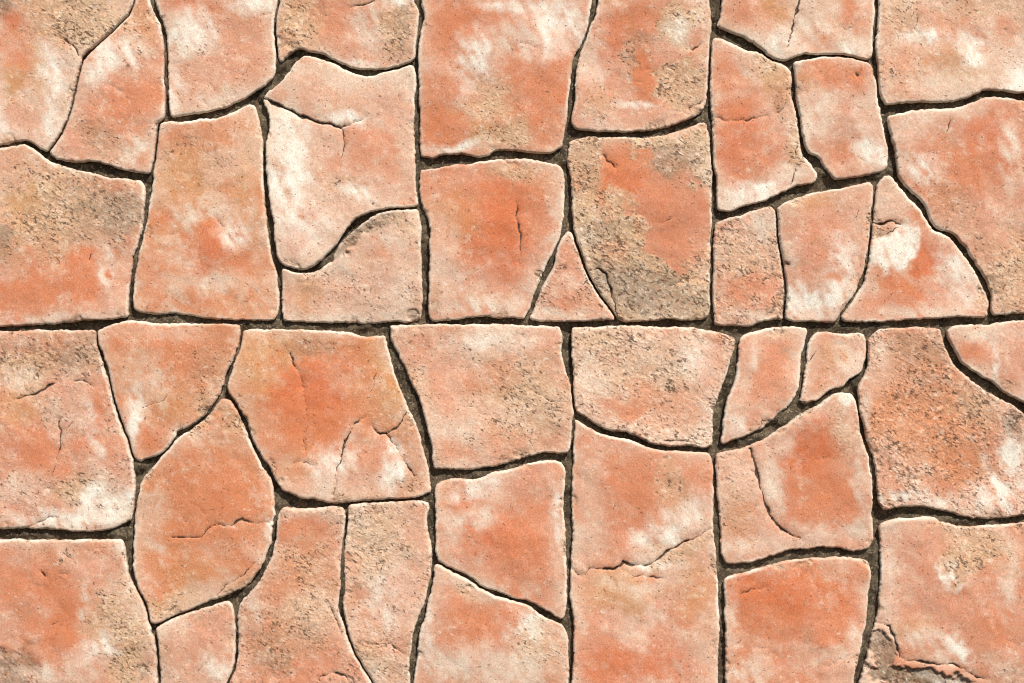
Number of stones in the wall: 41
